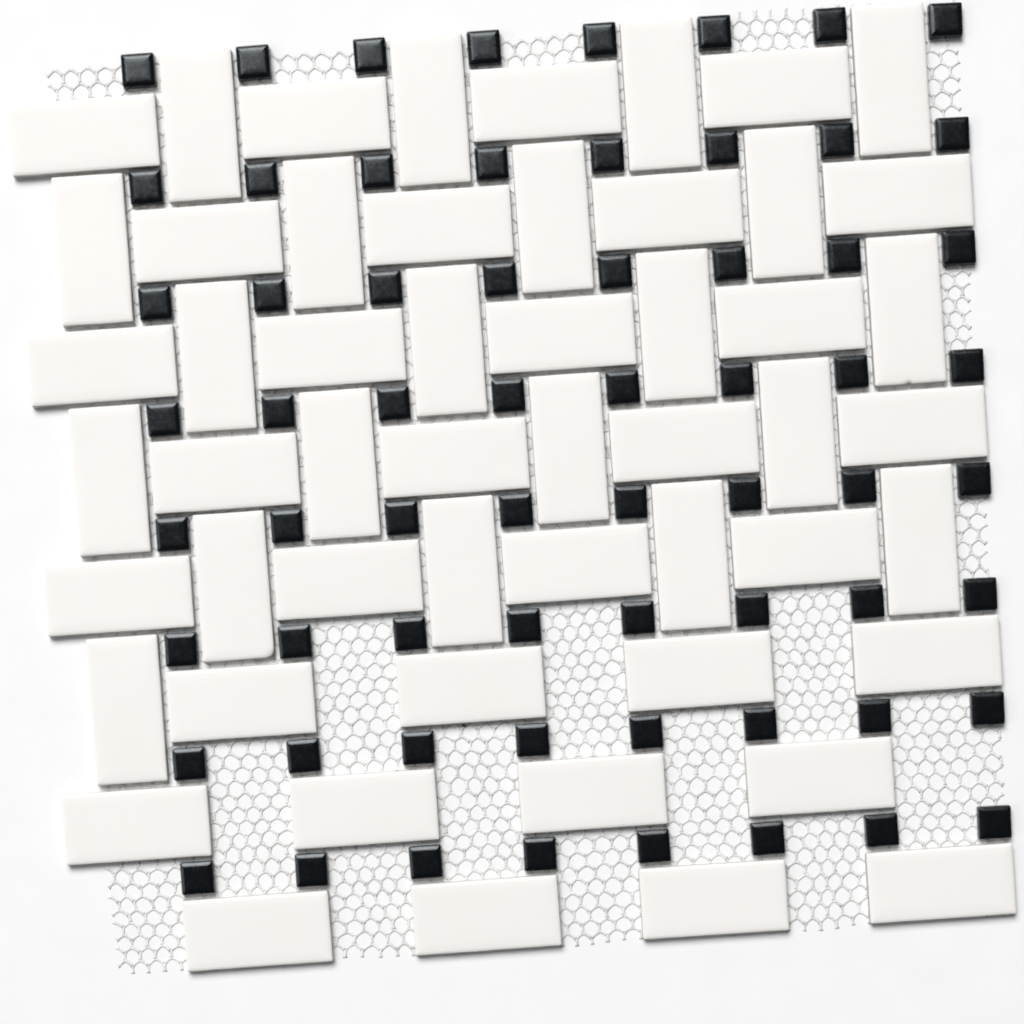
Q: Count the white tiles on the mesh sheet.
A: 53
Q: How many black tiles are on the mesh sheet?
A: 64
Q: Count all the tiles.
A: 117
